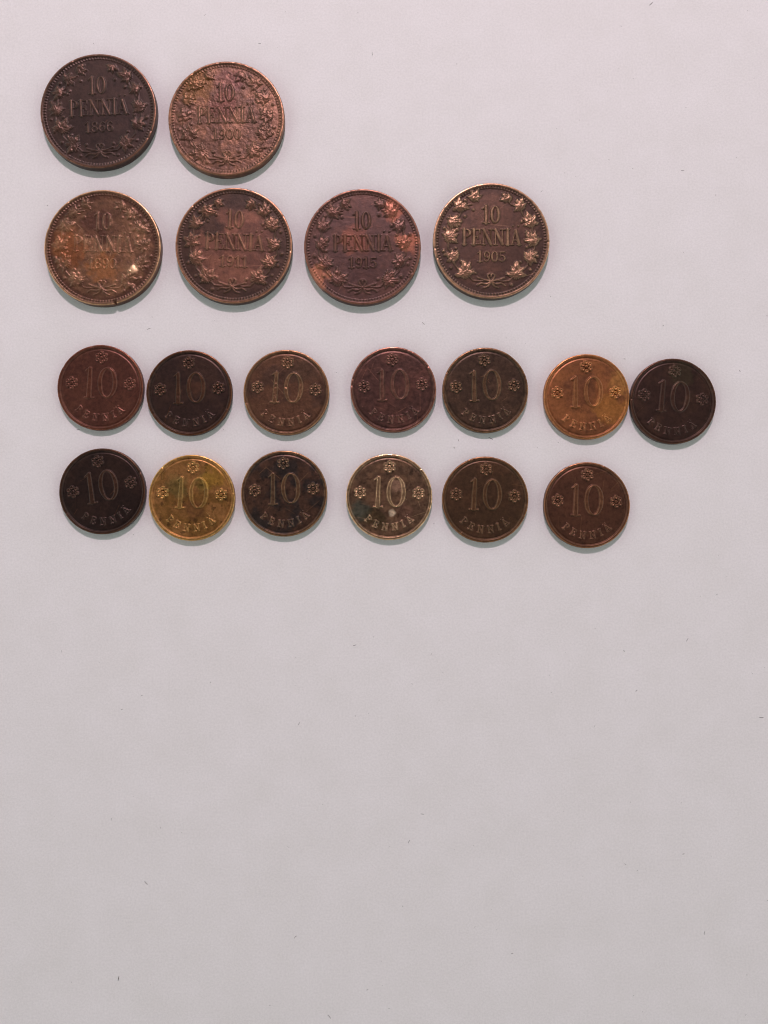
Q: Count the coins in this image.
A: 19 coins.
